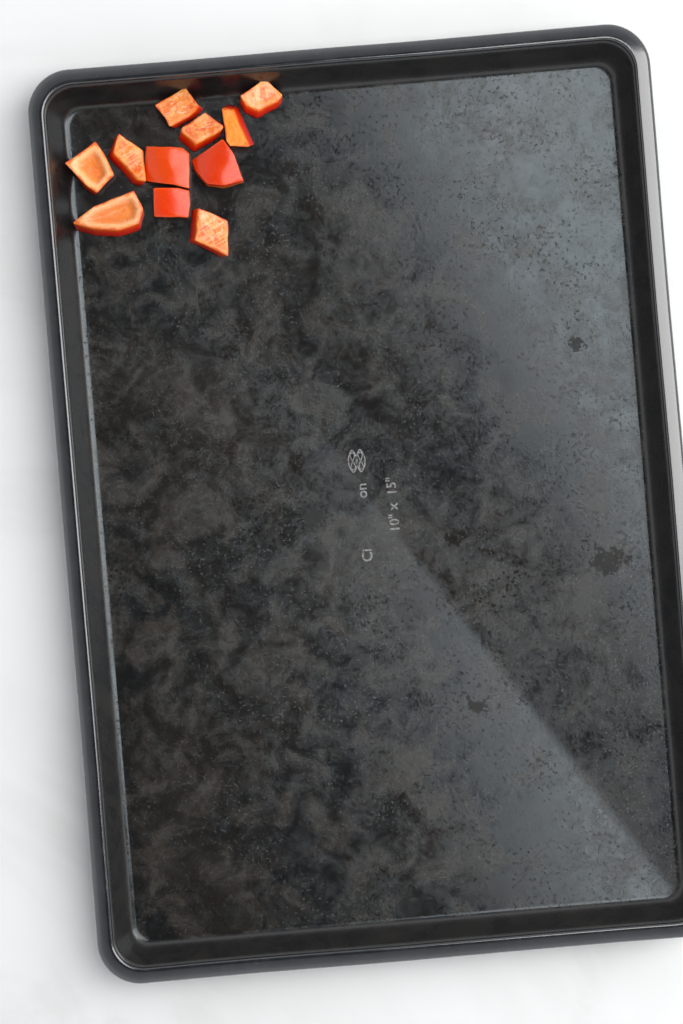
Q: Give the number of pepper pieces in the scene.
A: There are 11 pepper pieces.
